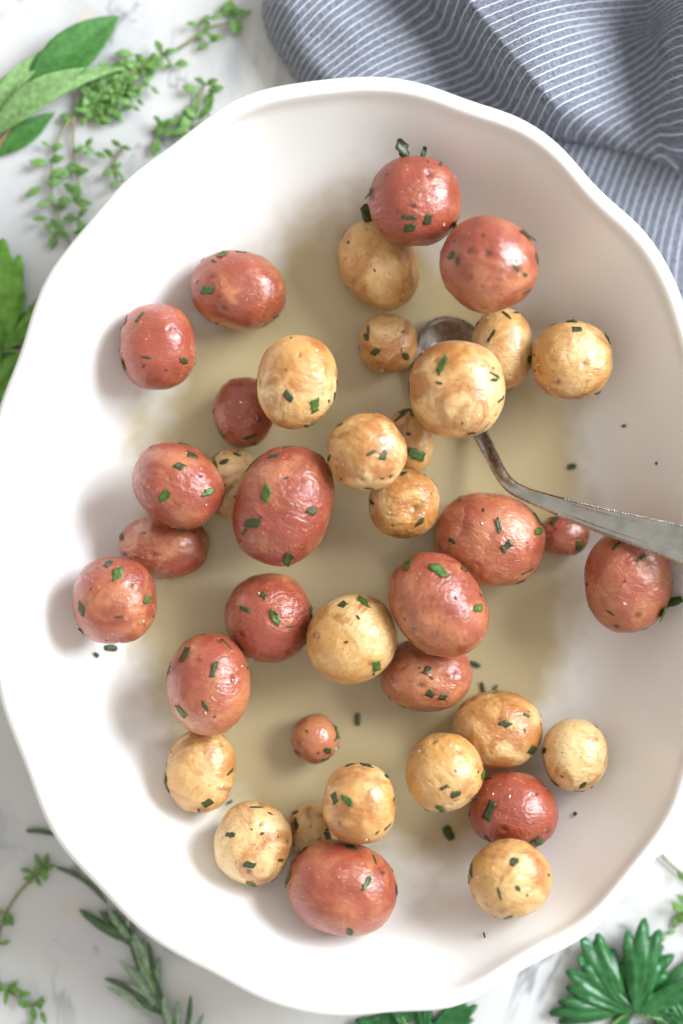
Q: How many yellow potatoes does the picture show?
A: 19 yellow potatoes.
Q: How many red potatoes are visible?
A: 19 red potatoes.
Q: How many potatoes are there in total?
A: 38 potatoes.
